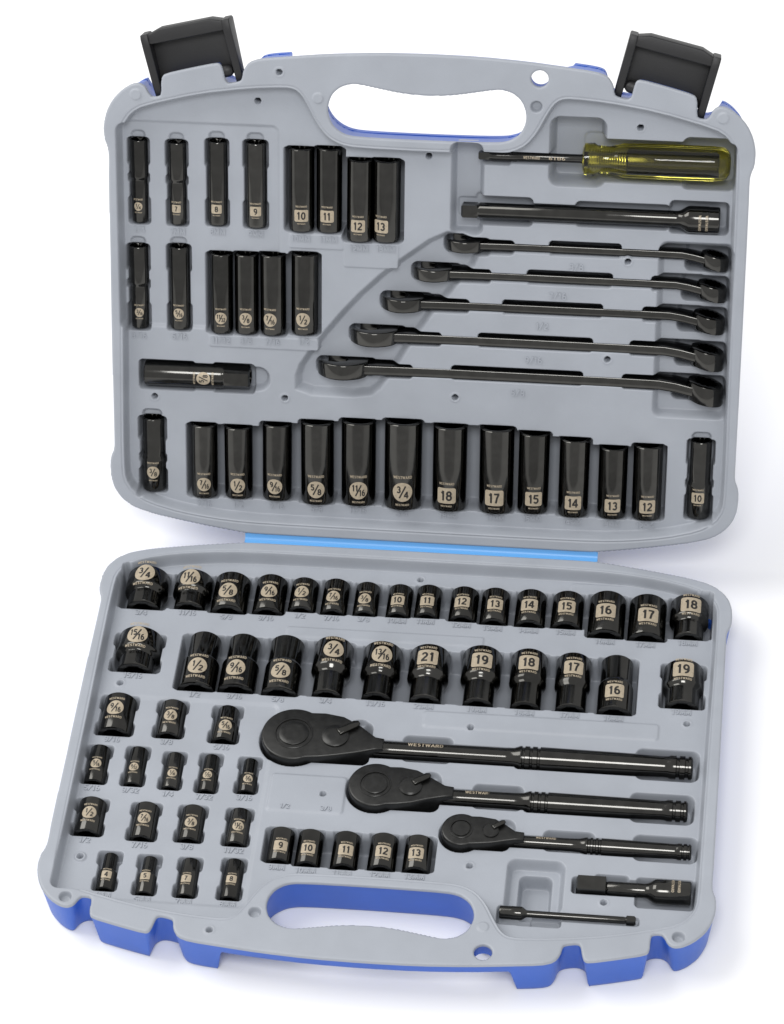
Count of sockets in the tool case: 78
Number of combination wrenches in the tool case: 5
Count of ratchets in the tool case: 3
